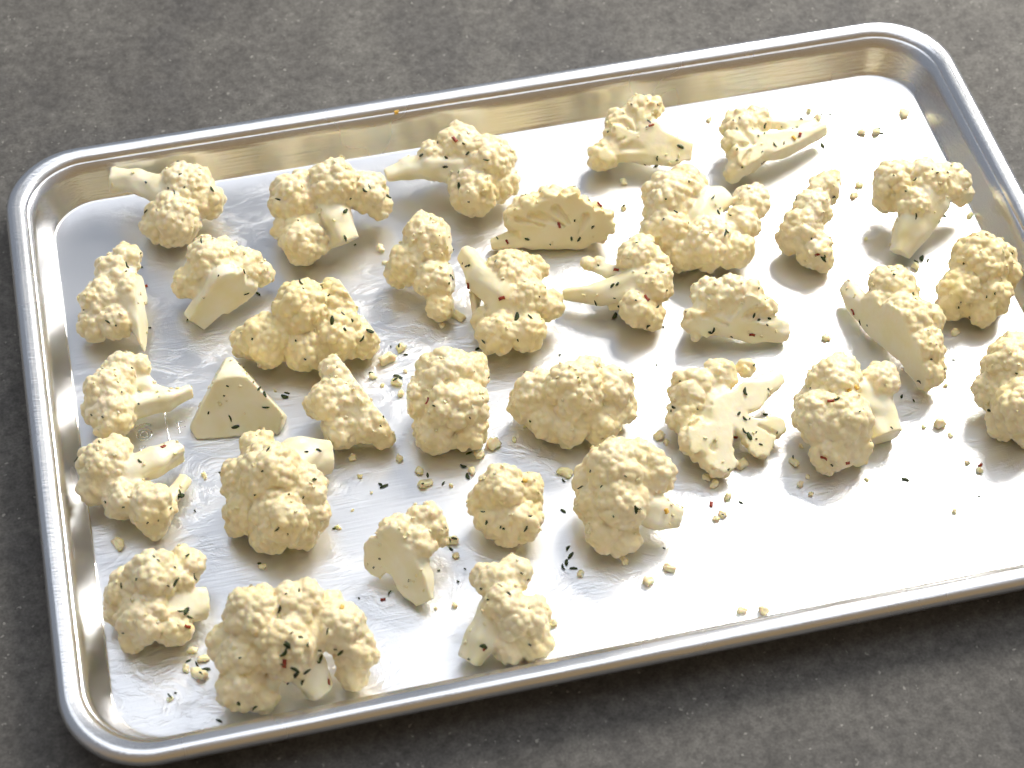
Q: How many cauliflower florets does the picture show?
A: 34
